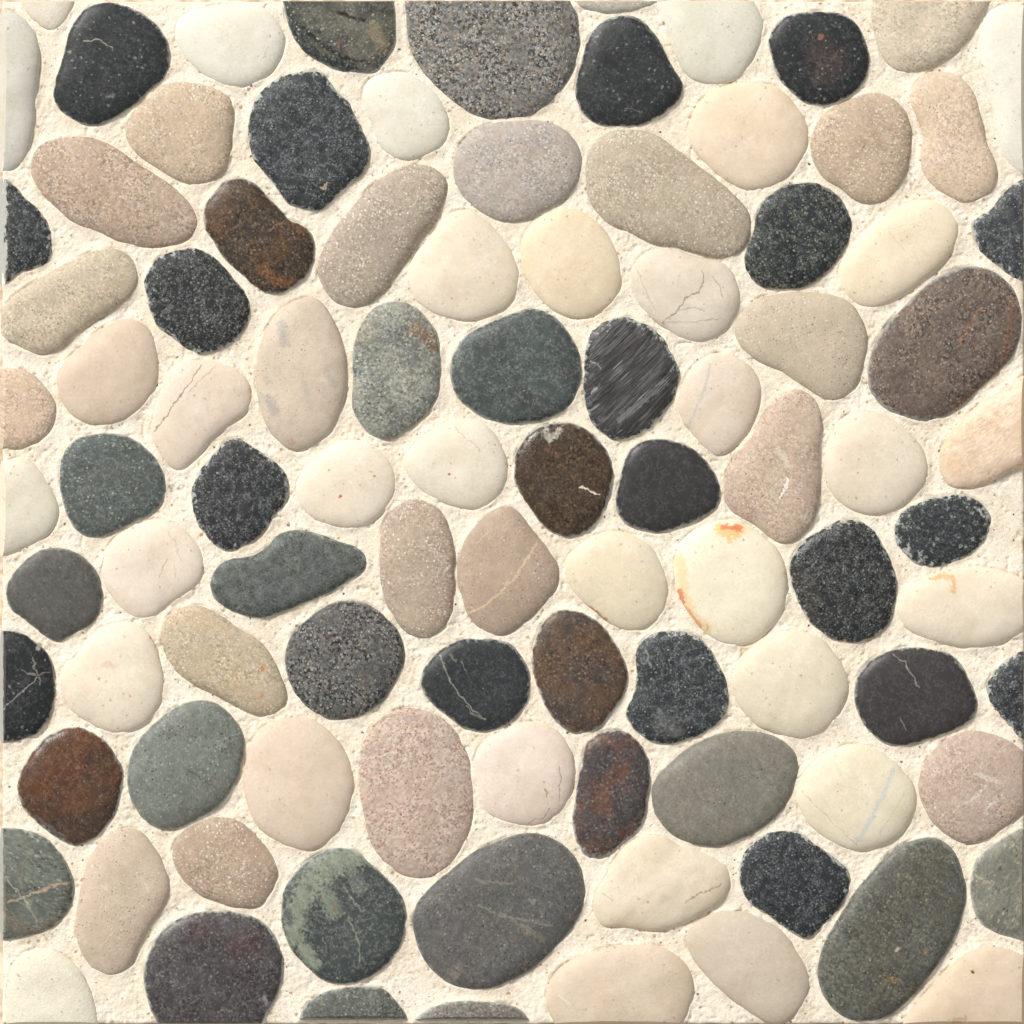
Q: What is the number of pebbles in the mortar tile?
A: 97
